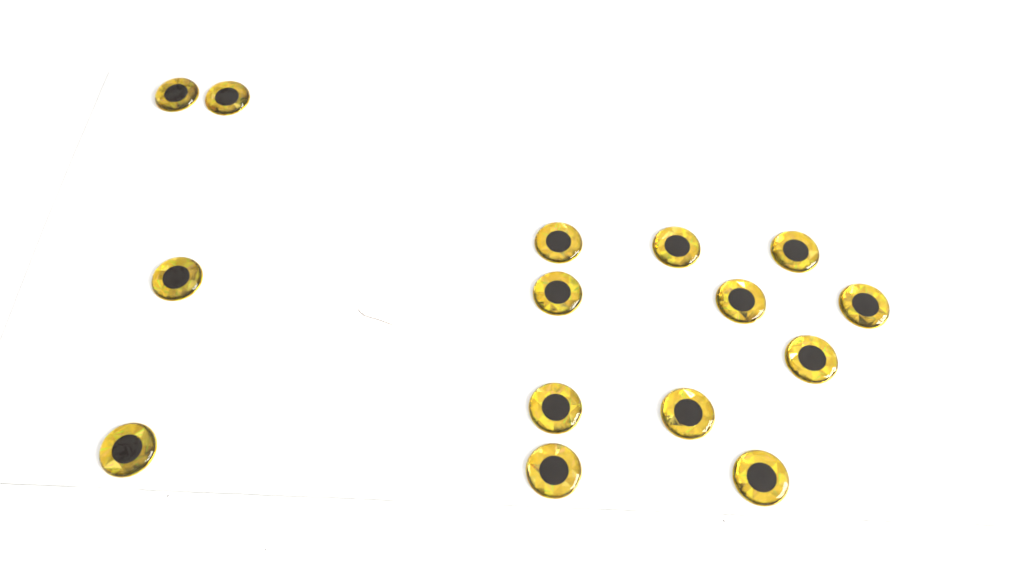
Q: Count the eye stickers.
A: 15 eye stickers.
